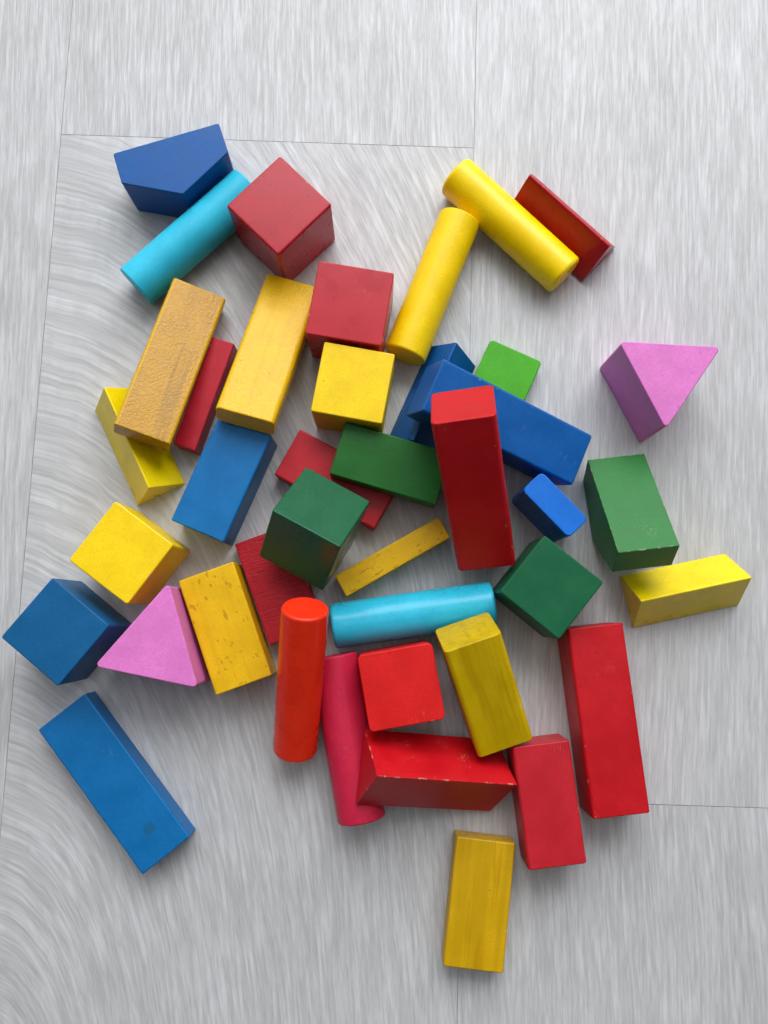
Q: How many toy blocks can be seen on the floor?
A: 41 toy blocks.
